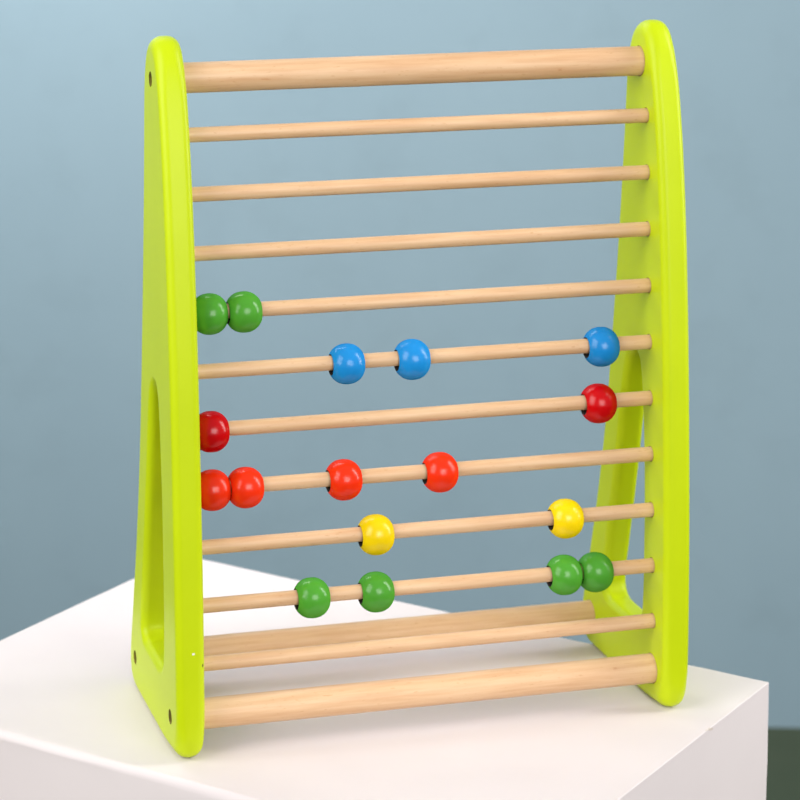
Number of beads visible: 17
